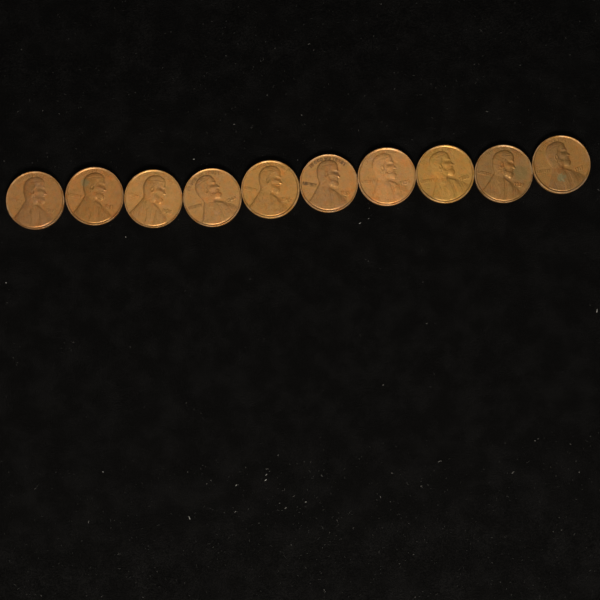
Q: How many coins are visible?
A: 10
